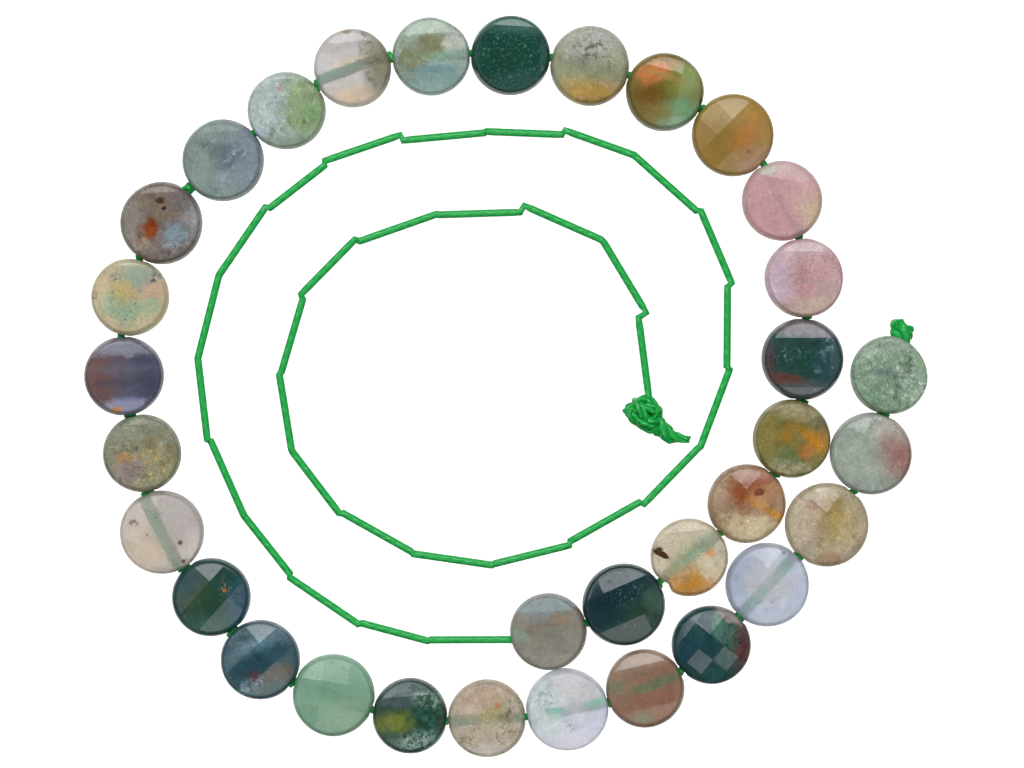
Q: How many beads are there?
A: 33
